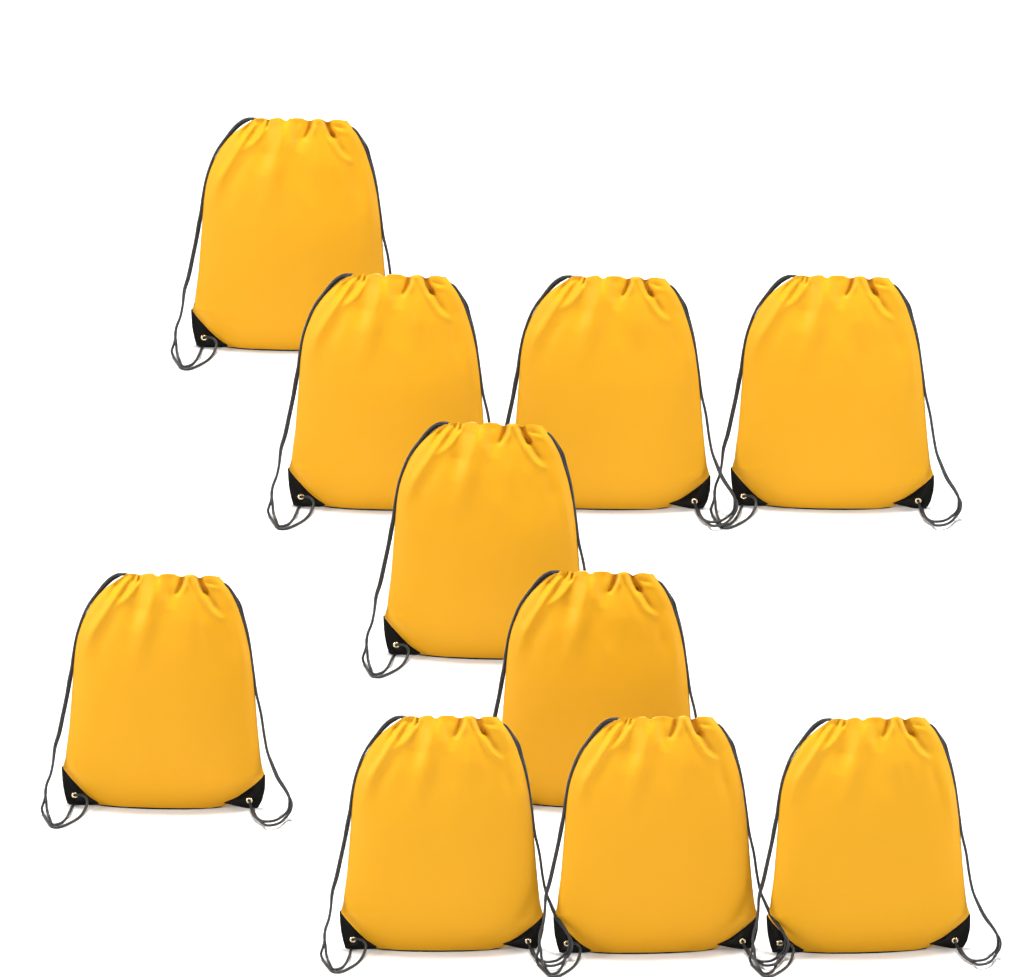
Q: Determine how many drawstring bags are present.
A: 10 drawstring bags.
